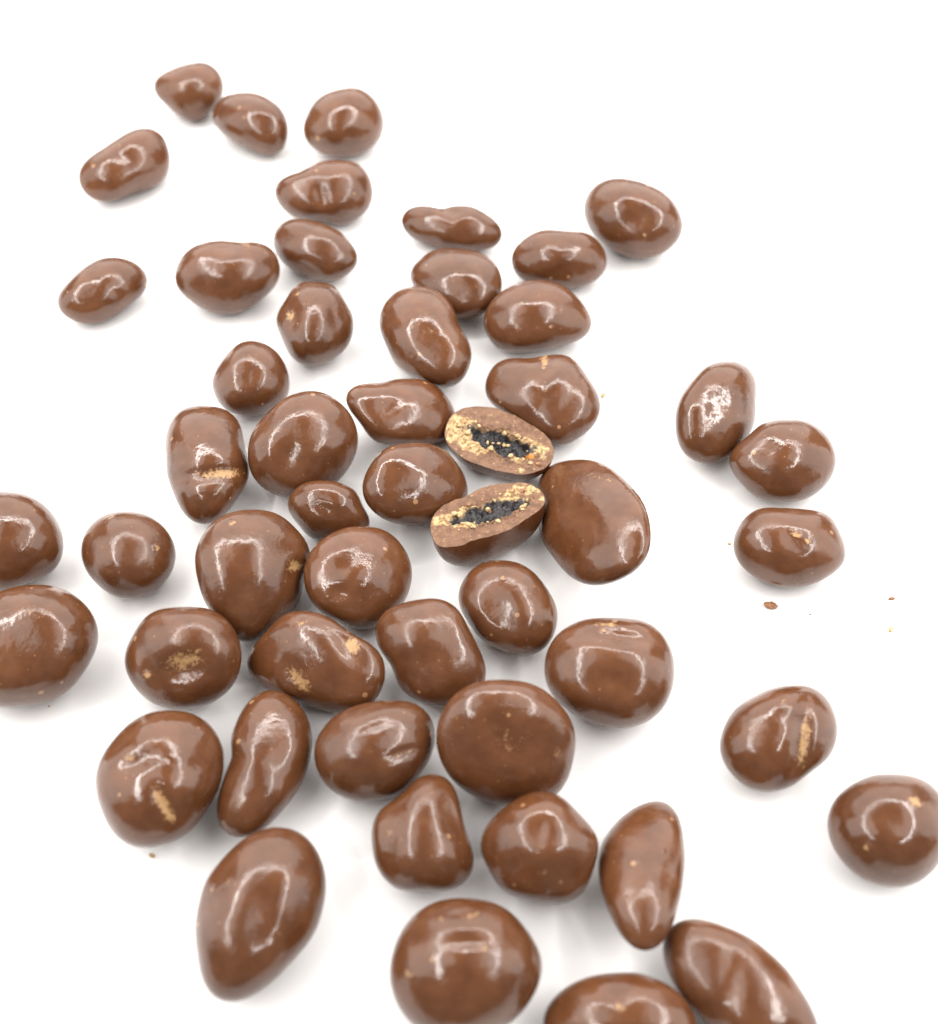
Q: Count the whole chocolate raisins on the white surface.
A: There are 49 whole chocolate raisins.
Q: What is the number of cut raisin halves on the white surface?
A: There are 2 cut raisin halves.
